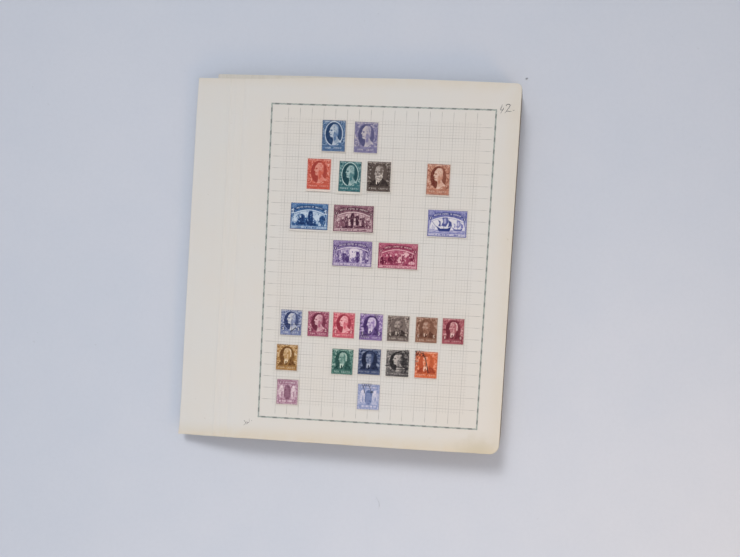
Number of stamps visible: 25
